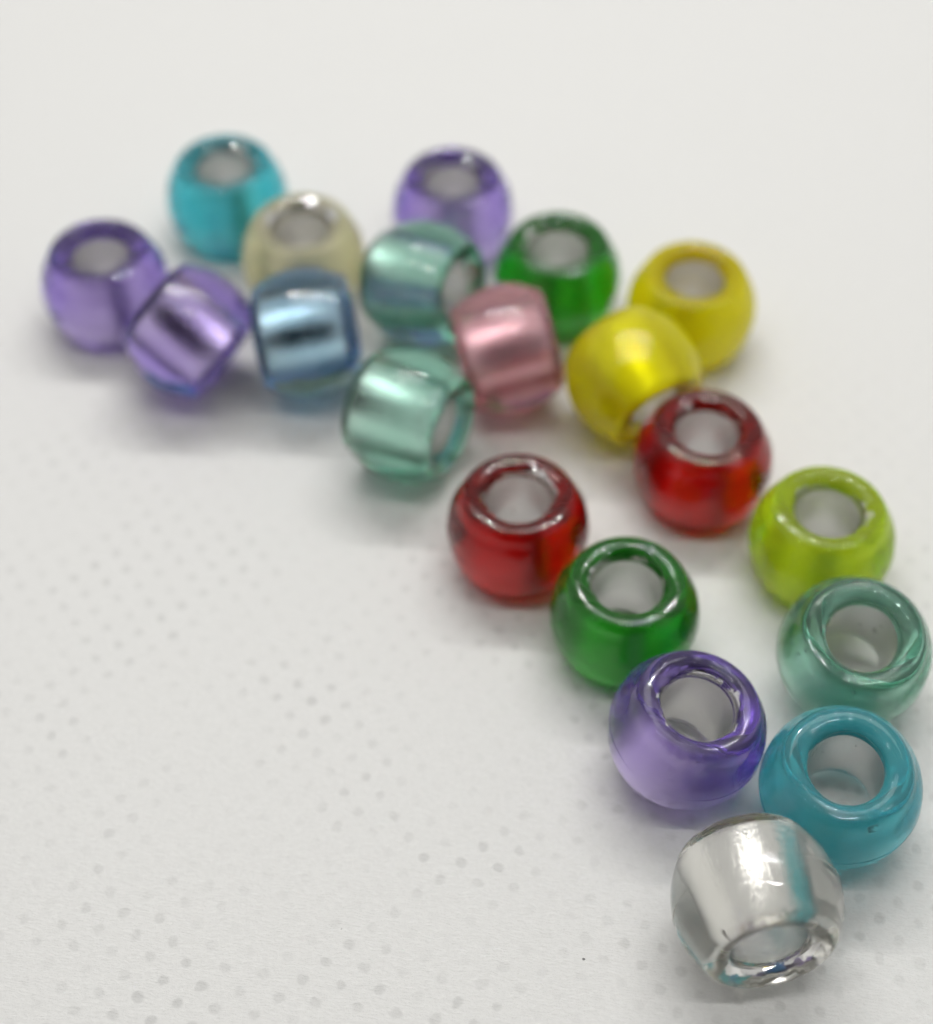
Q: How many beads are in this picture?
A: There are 20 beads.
